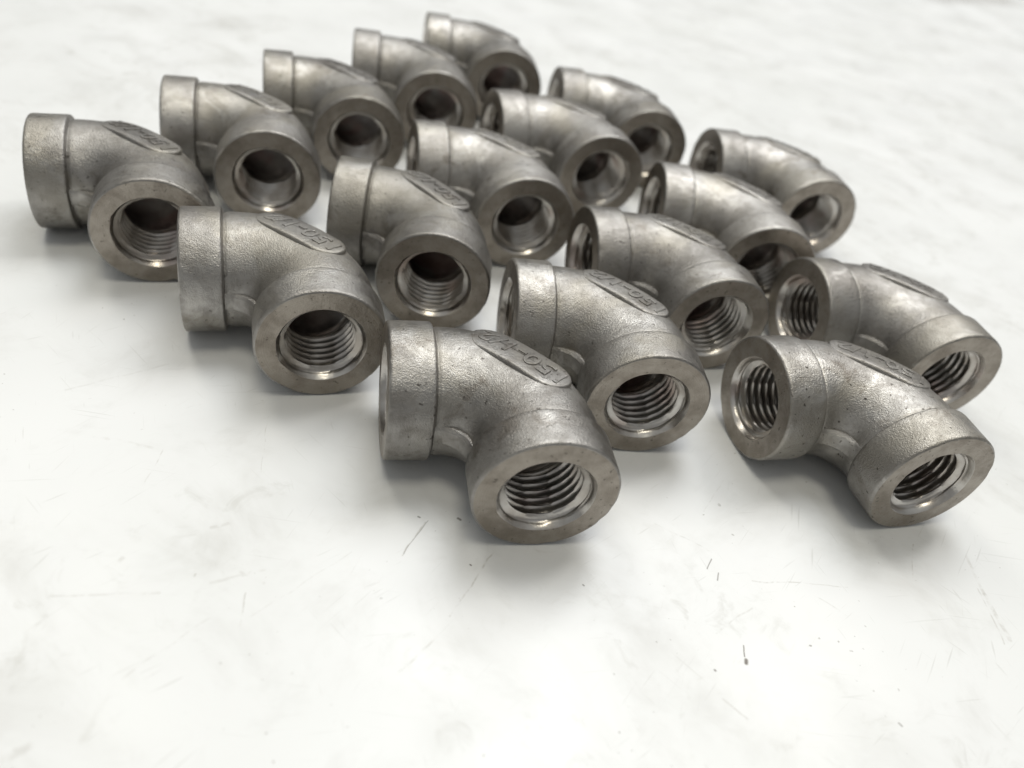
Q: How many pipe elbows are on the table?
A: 17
